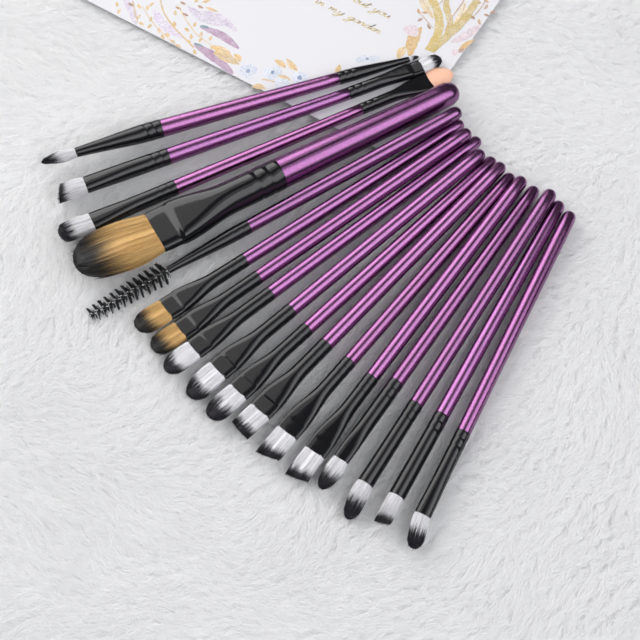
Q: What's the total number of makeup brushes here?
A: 17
